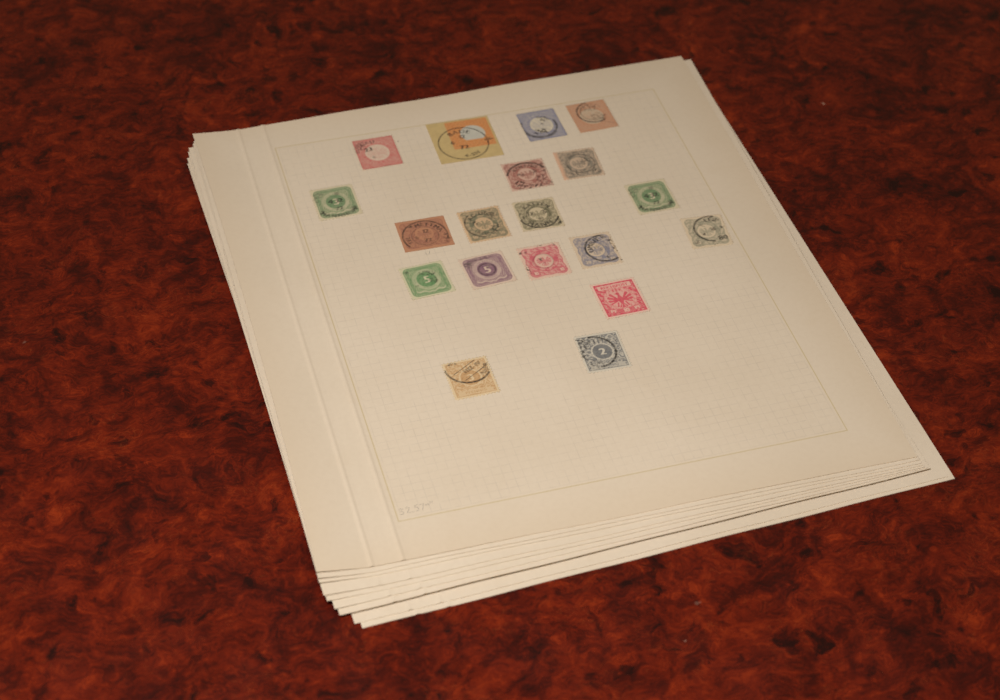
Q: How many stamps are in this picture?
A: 19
